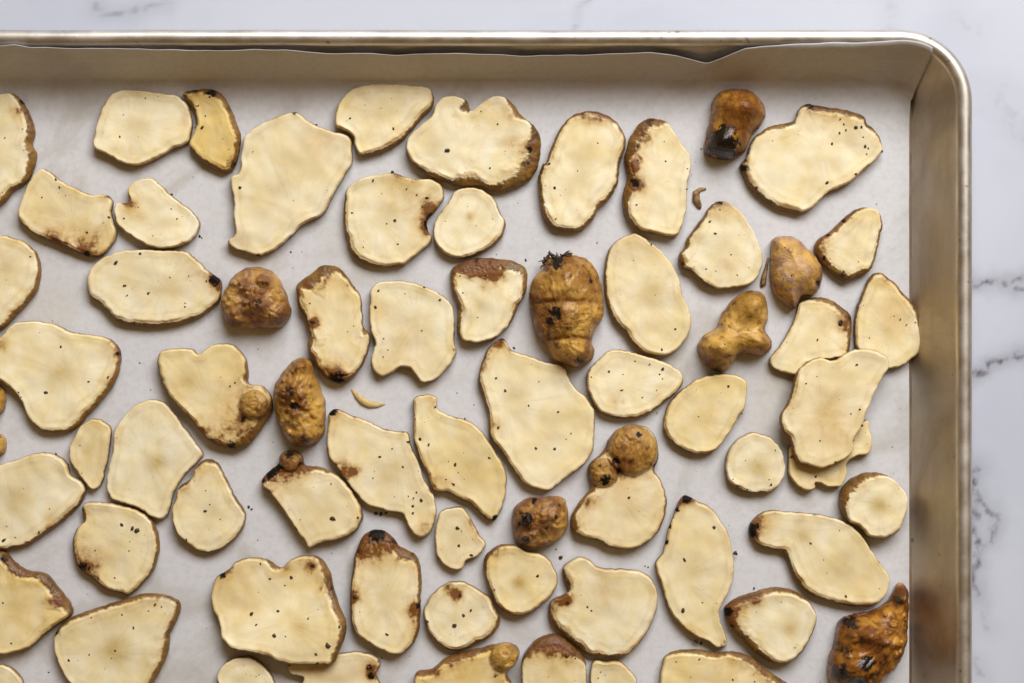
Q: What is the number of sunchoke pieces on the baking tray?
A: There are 69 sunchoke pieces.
